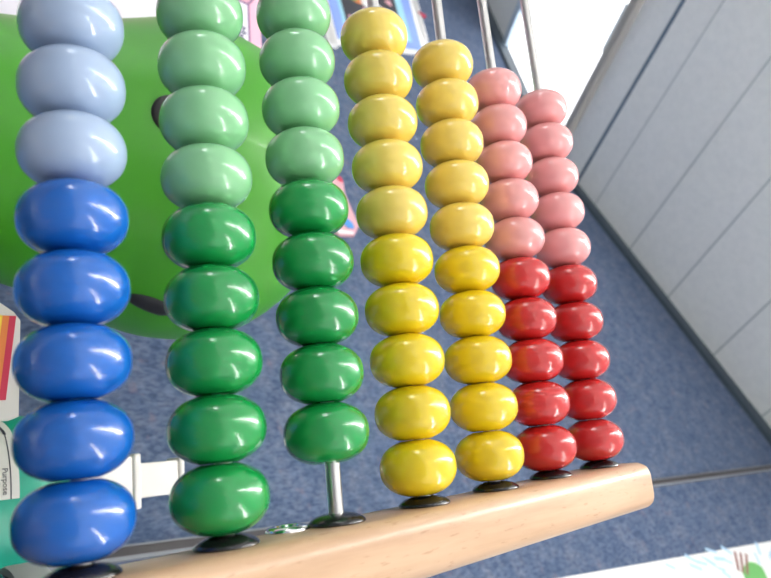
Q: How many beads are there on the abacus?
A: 66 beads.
